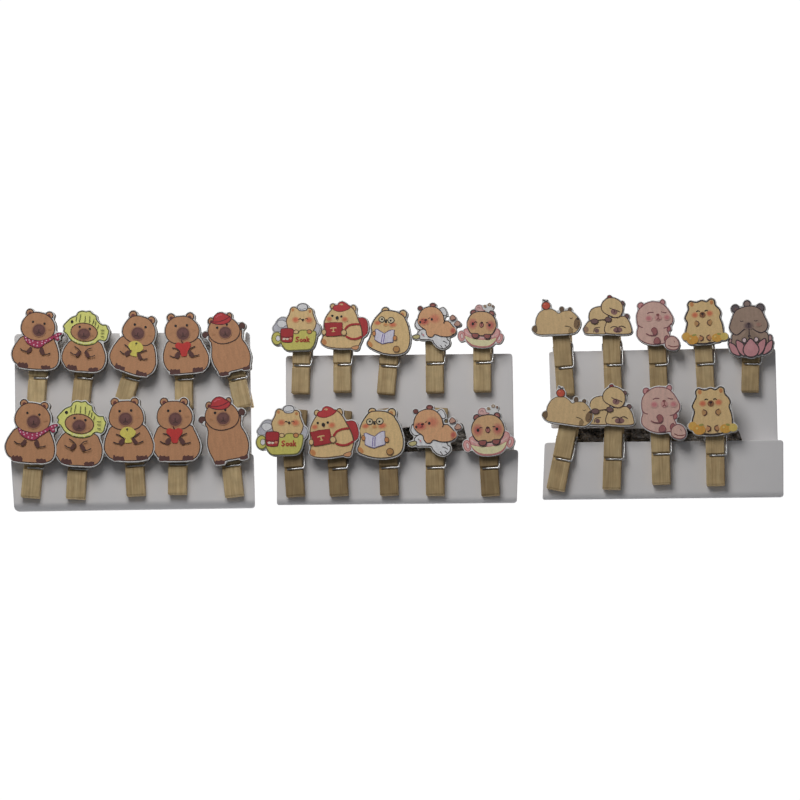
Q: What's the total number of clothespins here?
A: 29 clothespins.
